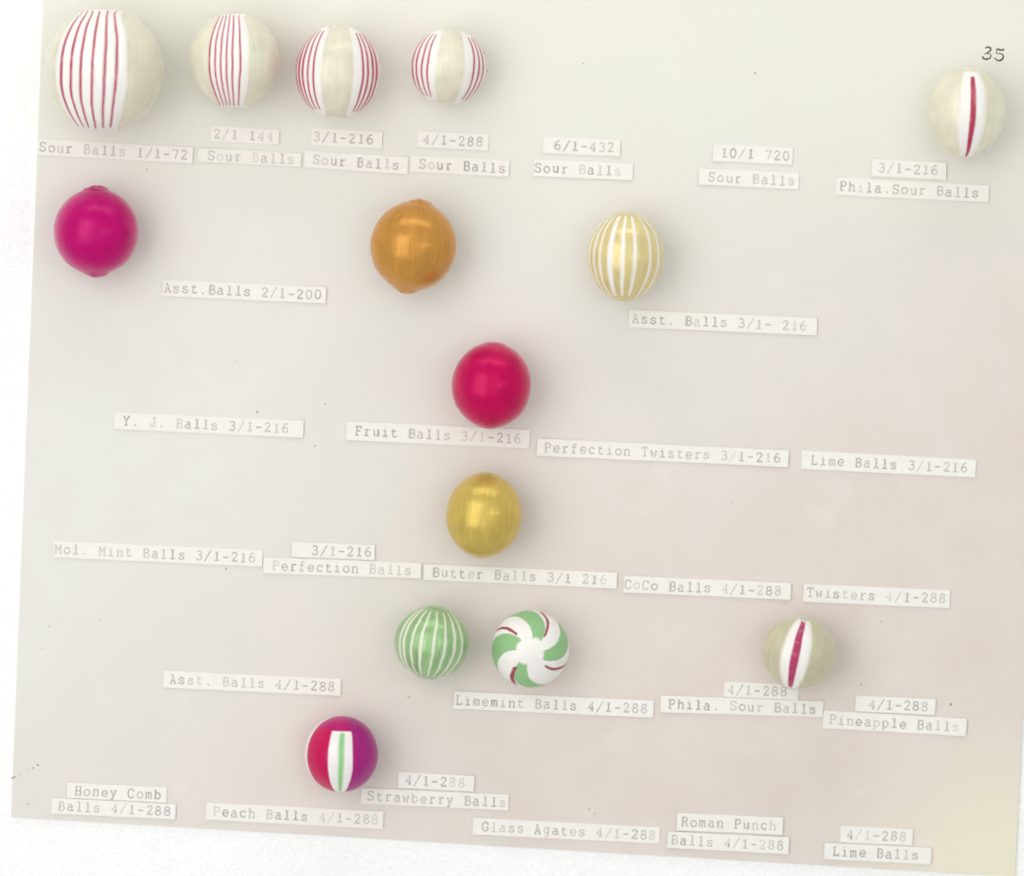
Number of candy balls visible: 14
